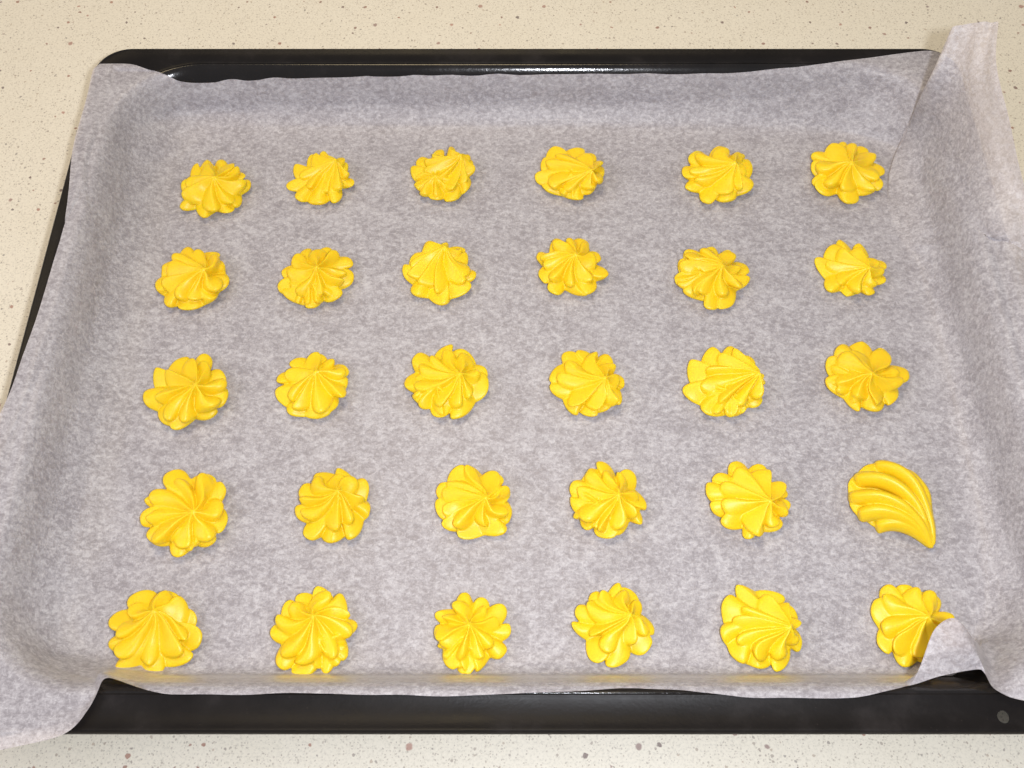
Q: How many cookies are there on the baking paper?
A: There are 30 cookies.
